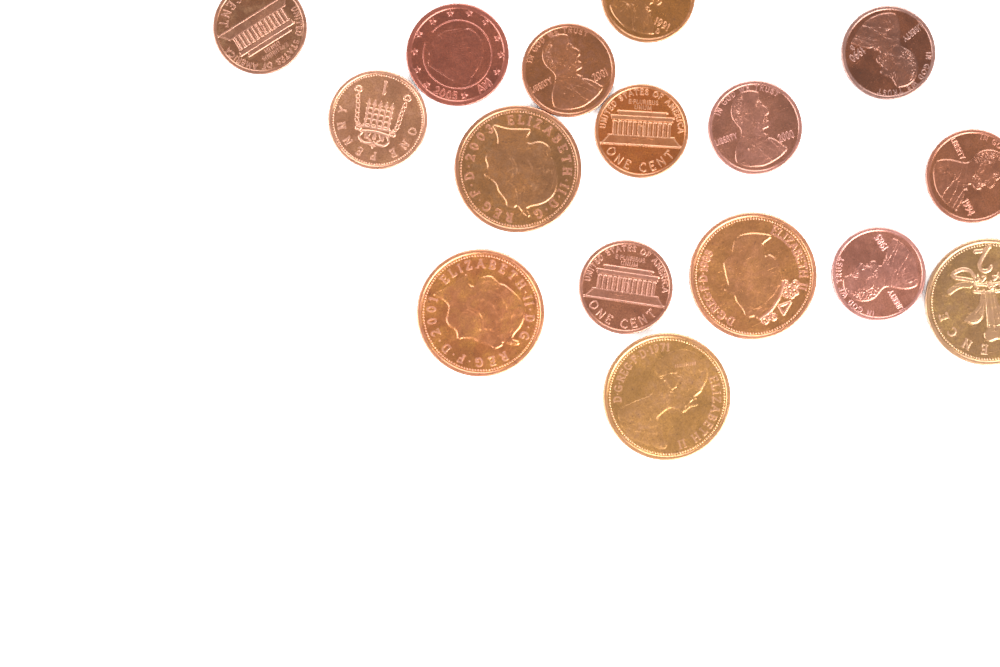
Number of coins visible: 16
